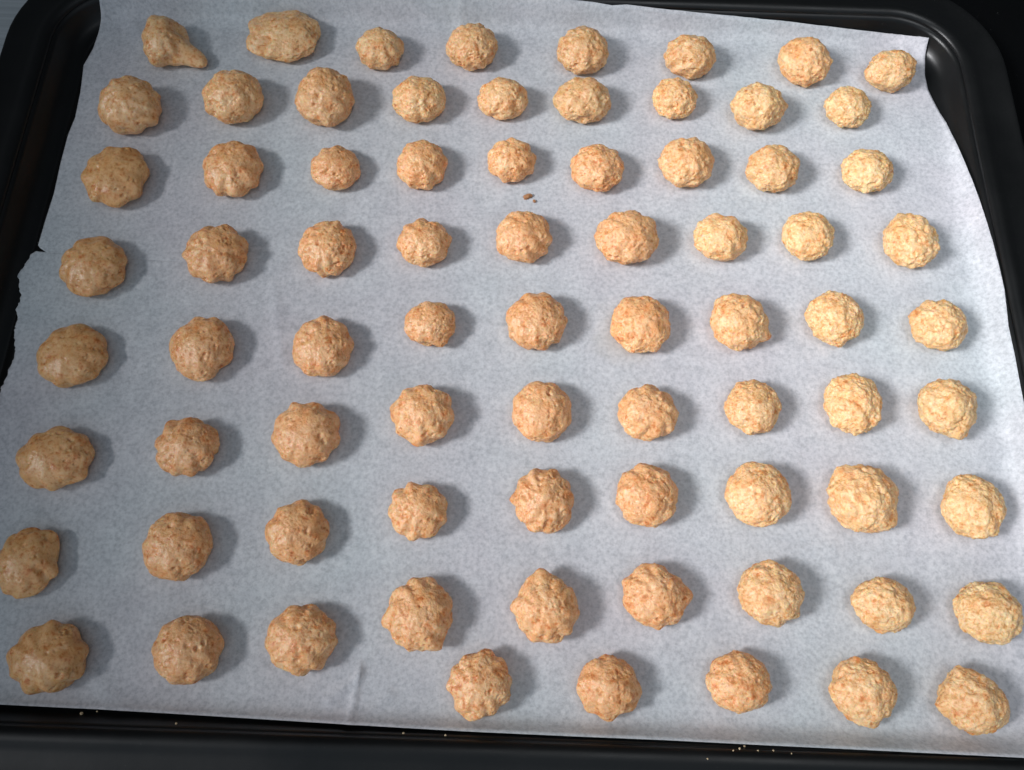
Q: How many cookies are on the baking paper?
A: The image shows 76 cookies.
